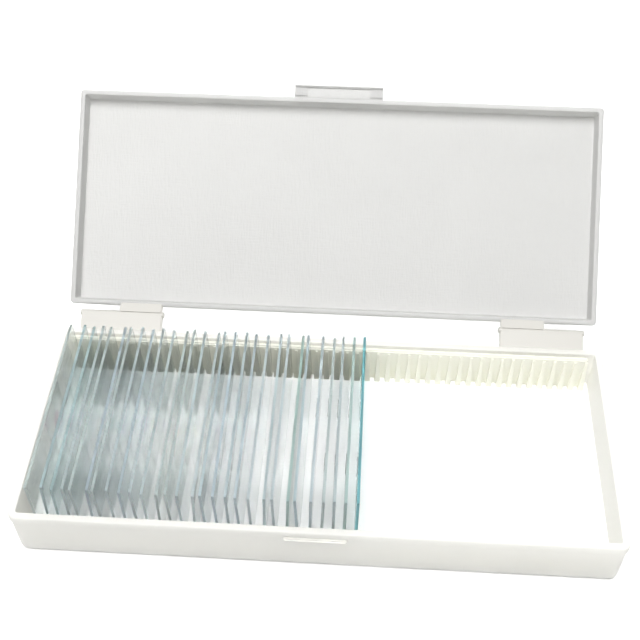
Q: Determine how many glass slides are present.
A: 29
